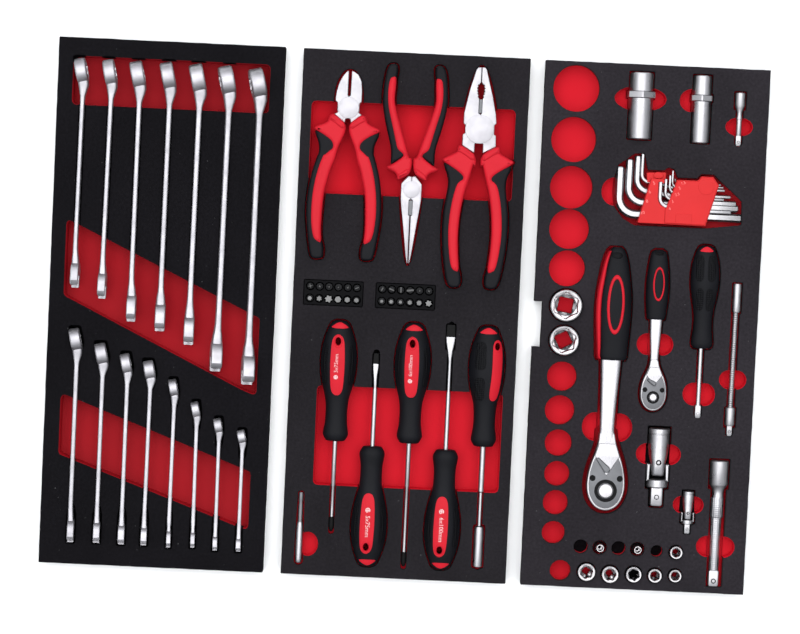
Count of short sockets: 10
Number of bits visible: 24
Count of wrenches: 15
